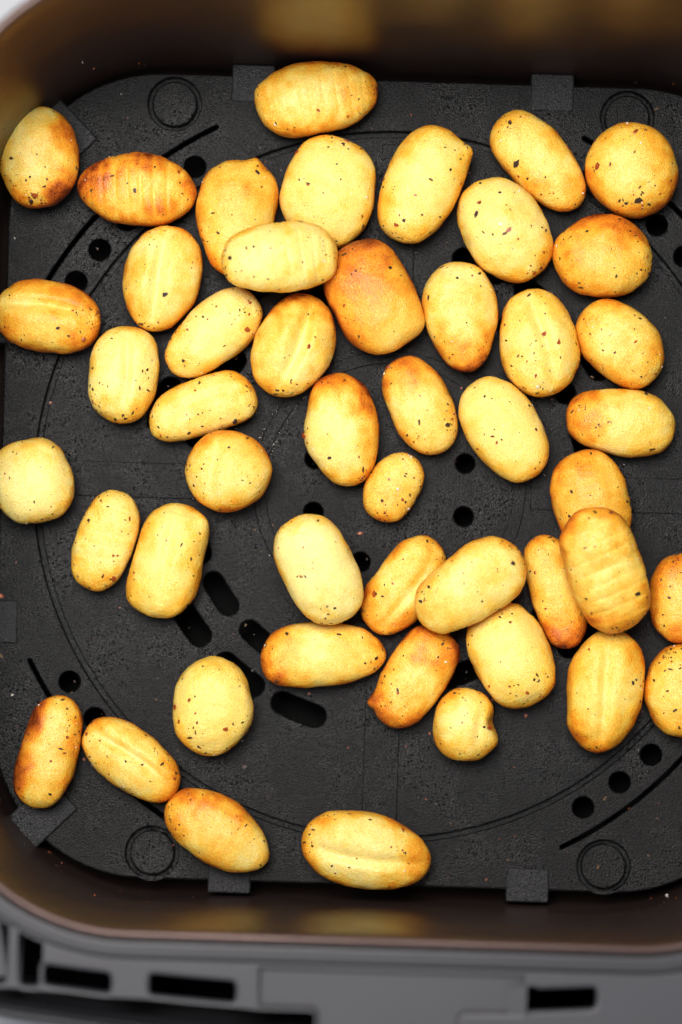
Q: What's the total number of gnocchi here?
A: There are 48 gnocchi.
